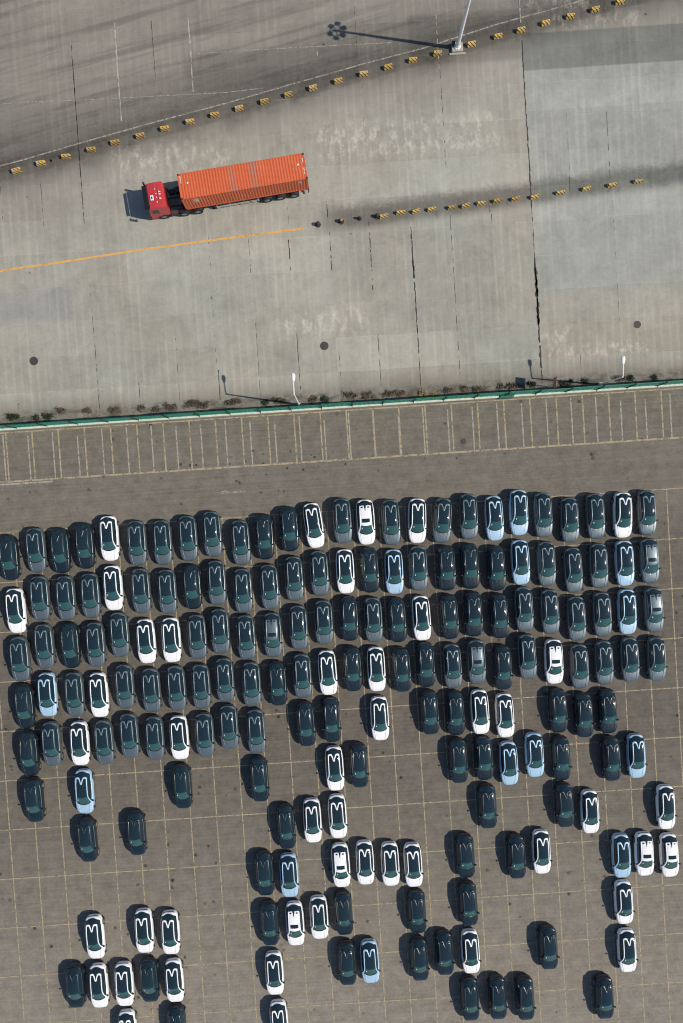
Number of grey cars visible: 67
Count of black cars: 61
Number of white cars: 46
